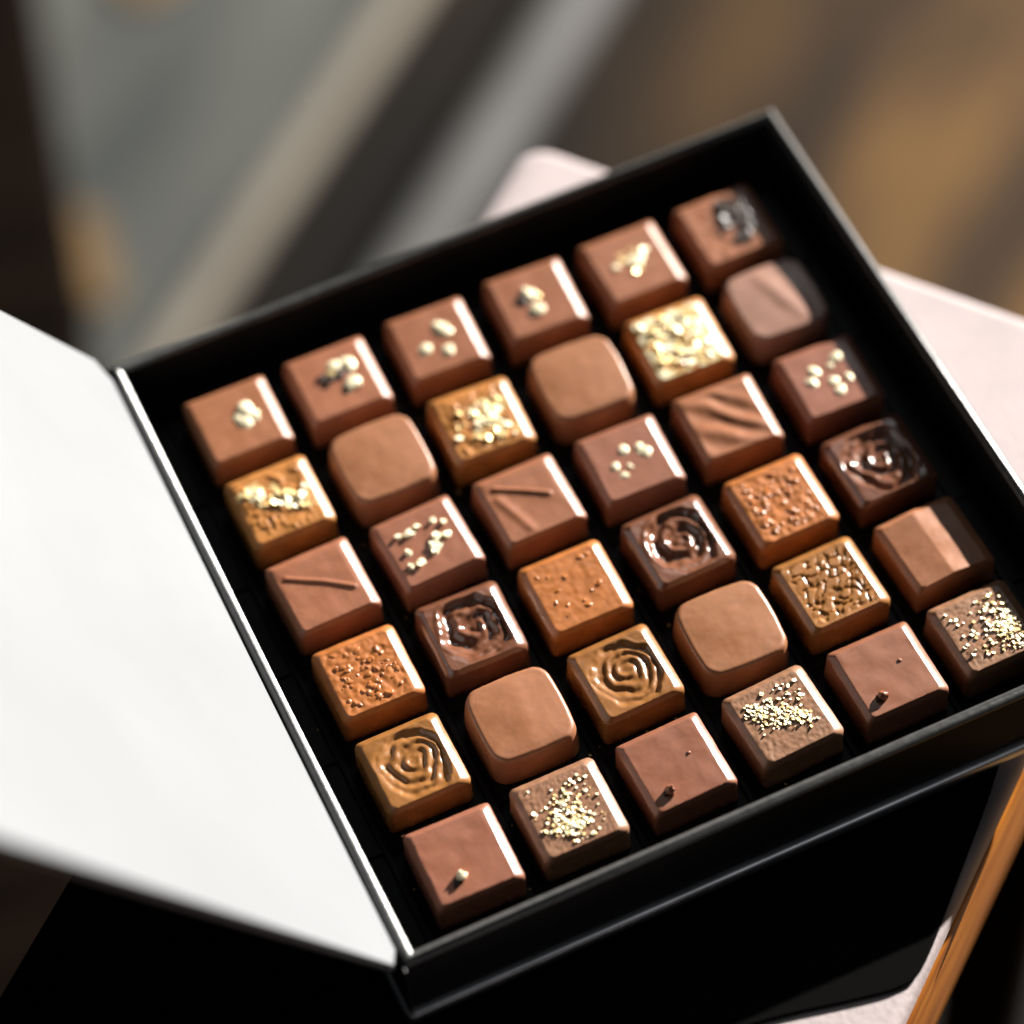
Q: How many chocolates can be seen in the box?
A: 36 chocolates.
